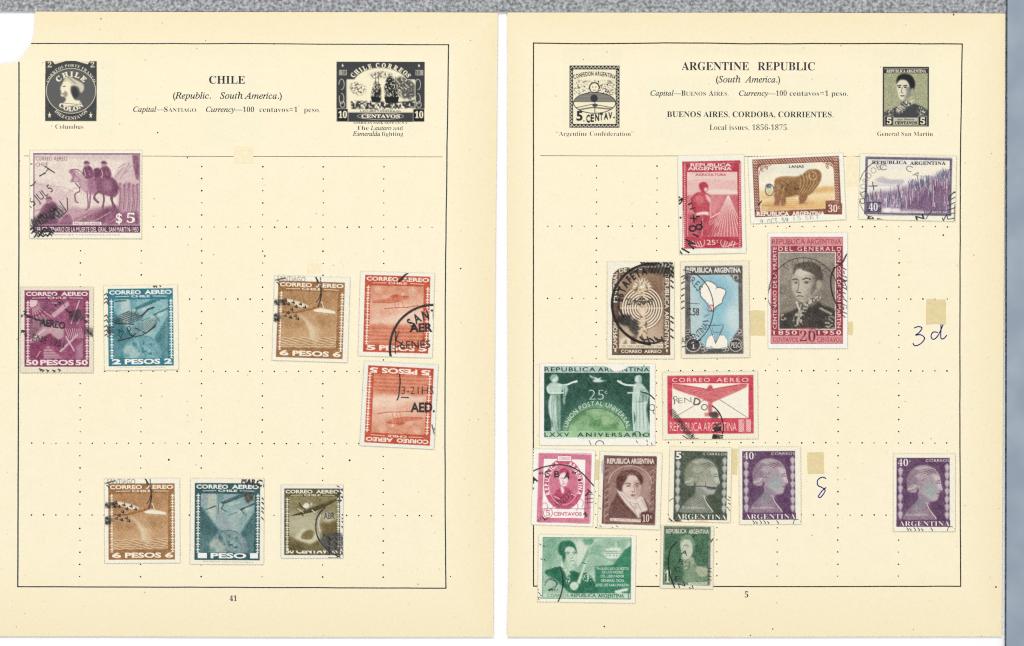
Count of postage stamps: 24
